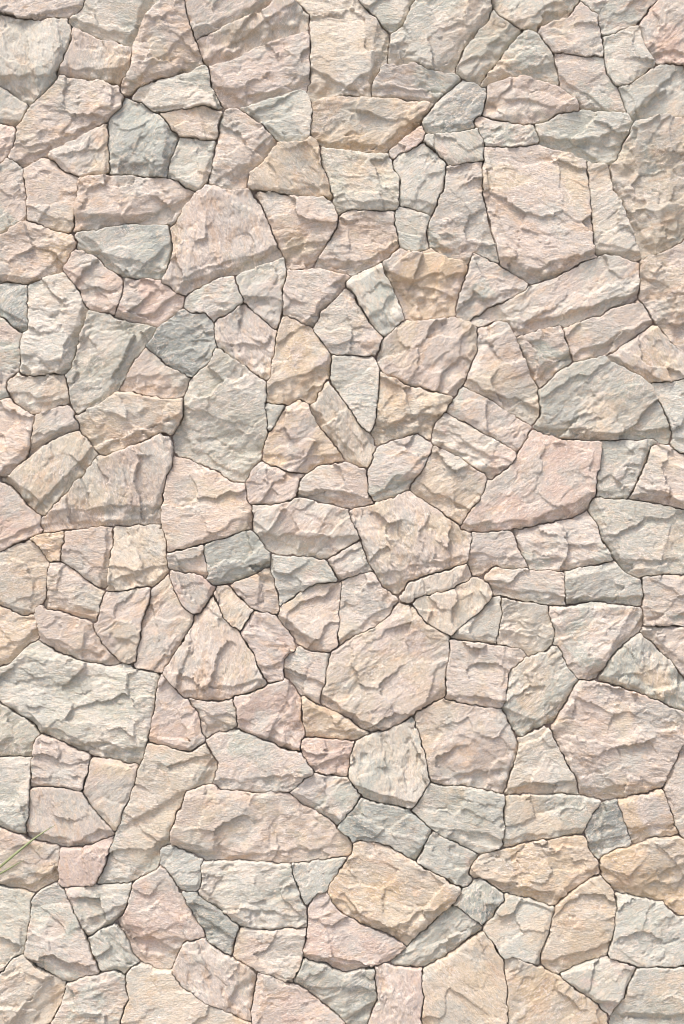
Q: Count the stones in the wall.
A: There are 200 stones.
